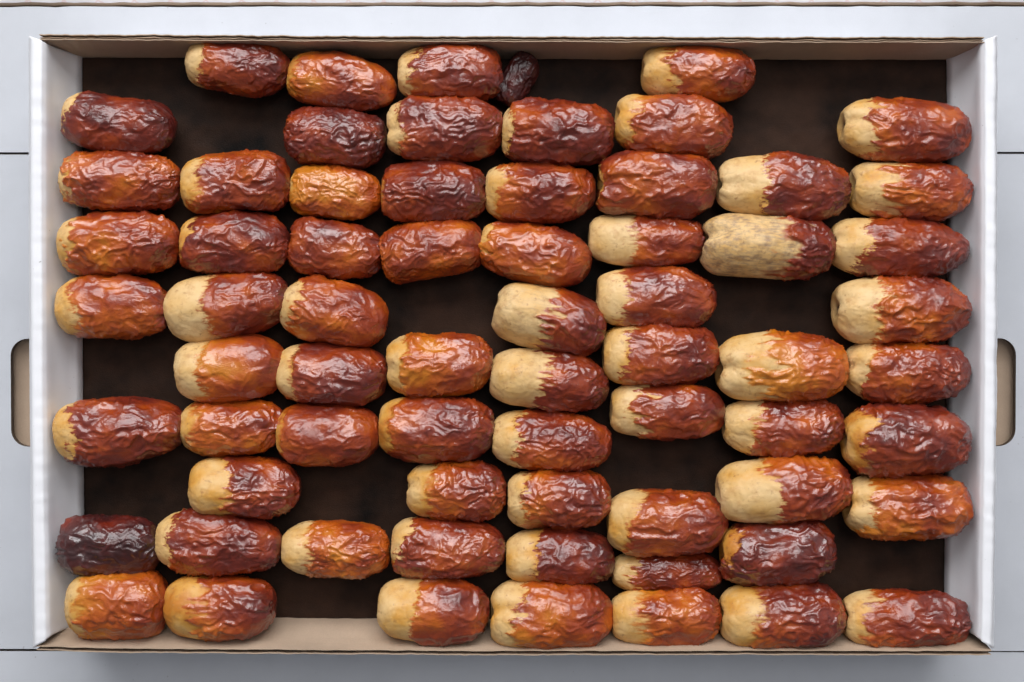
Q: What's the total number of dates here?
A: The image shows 68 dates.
